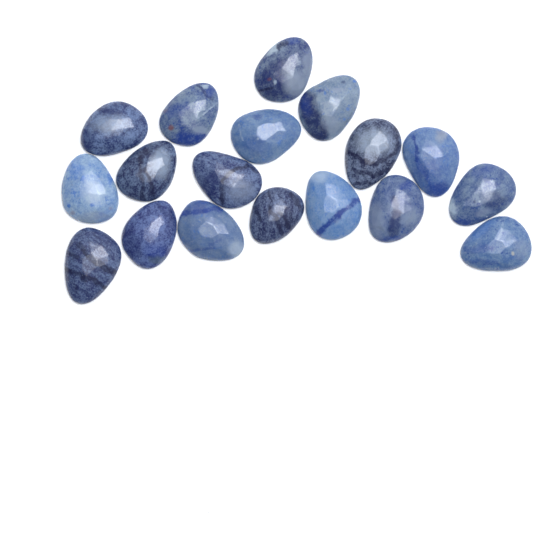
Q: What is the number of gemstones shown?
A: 18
